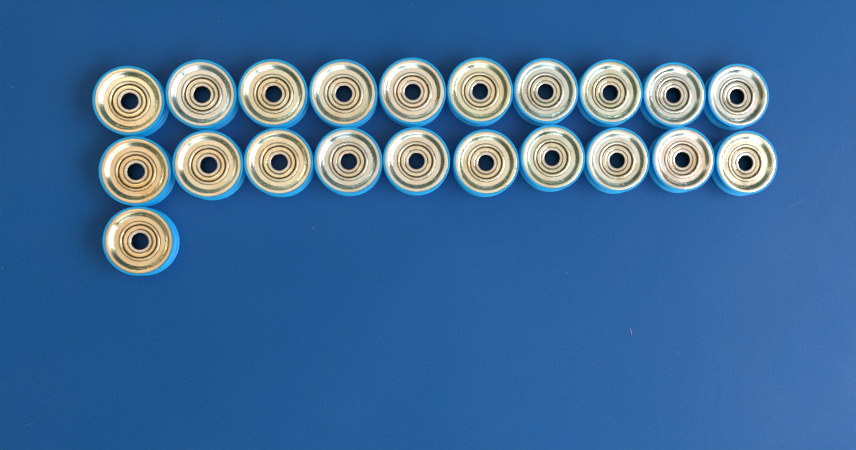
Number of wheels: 21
